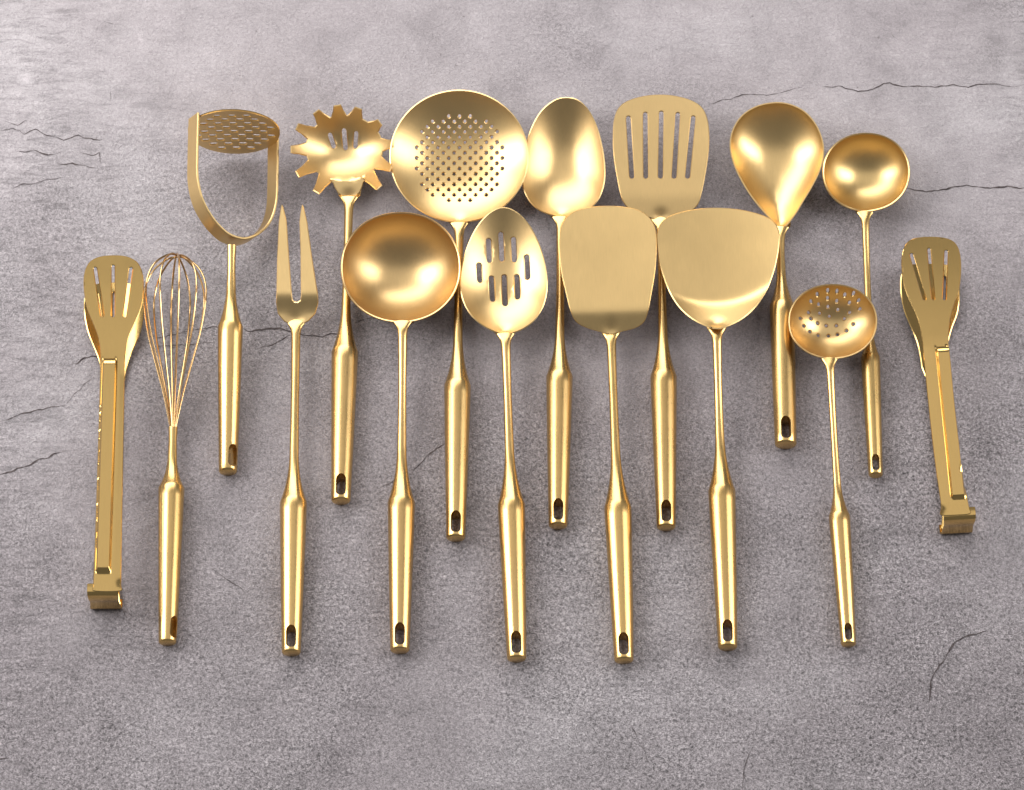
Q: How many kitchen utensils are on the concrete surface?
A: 16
